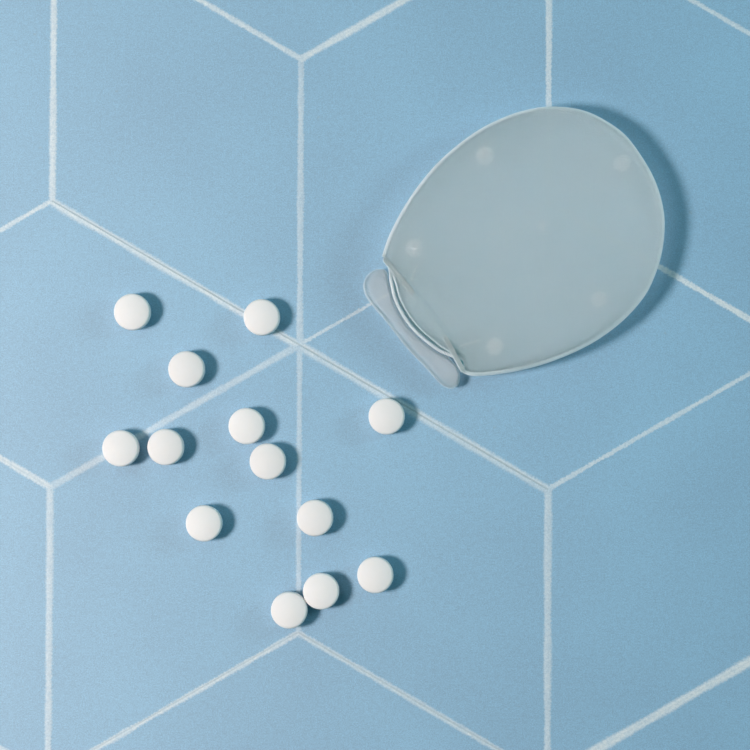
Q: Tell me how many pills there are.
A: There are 13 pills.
